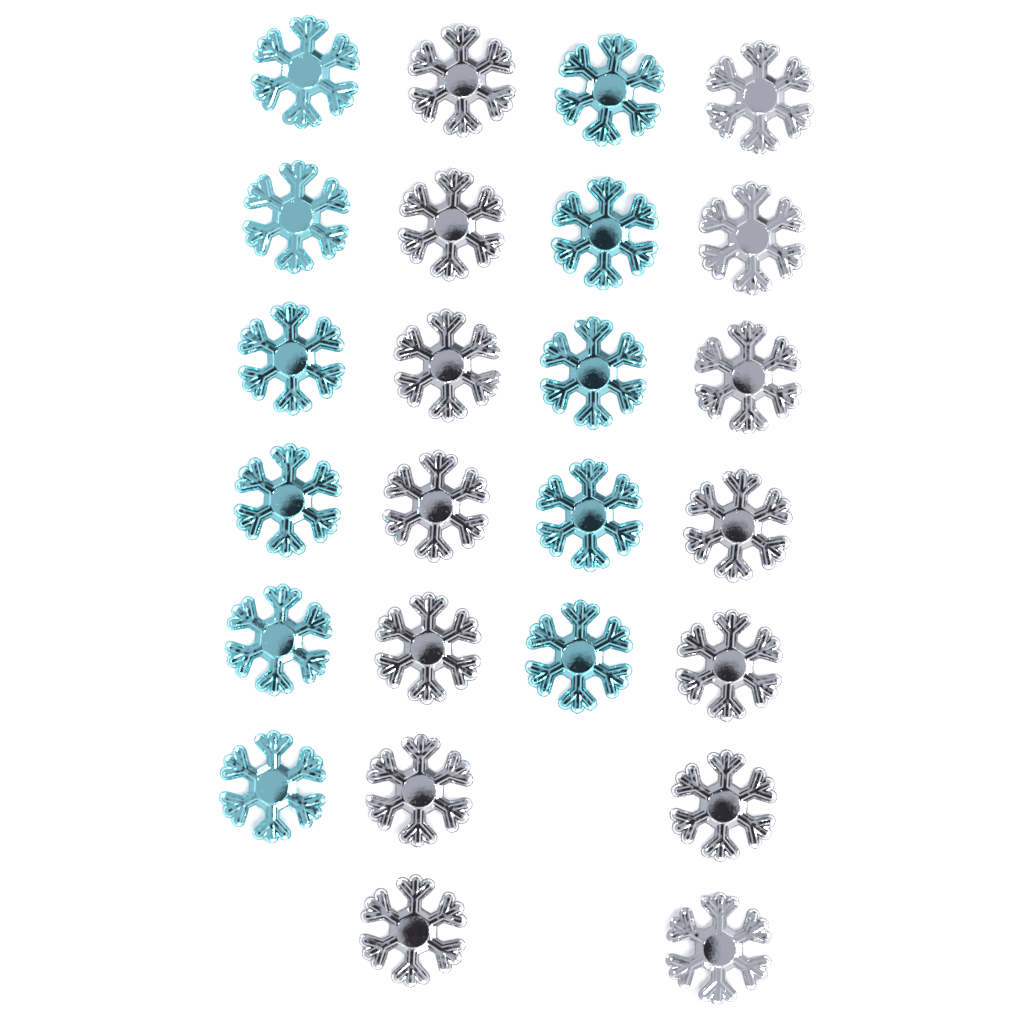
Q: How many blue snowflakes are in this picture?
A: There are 11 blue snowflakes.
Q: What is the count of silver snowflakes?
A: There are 14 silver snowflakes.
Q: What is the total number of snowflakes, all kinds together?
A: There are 25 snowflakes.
